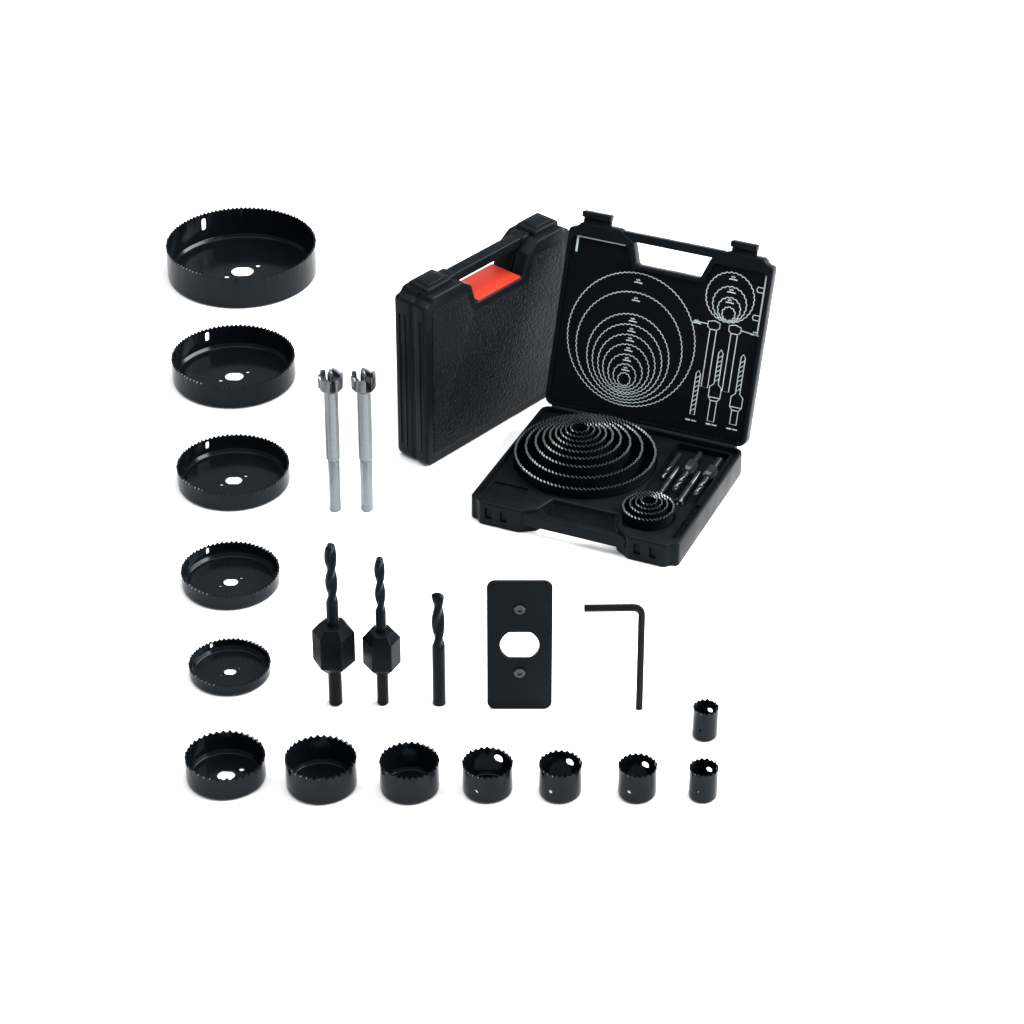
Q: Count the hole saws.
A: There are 26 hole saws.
